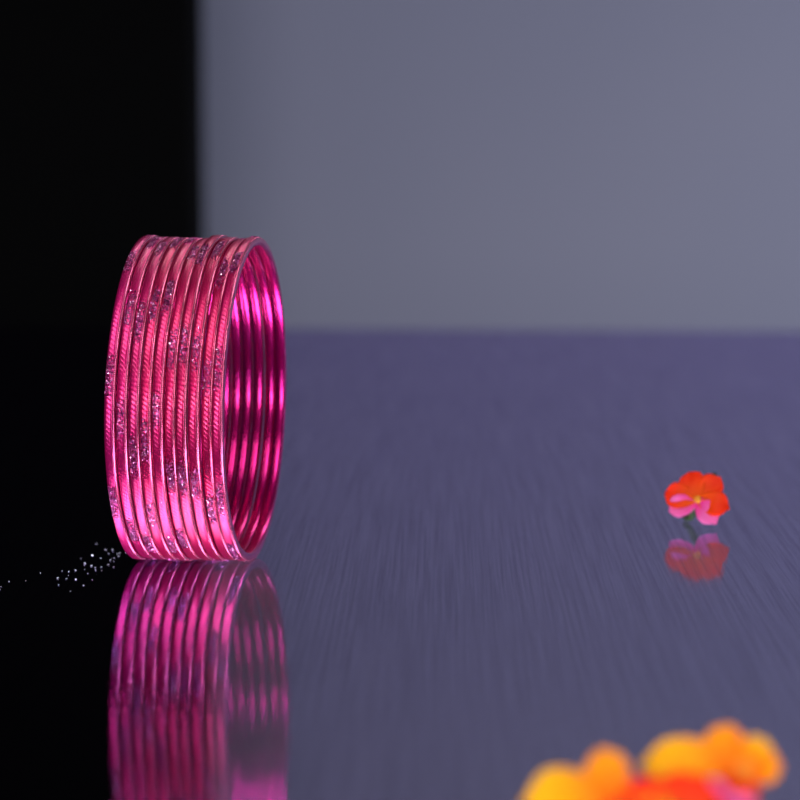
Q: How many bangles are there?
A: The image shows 10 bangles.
